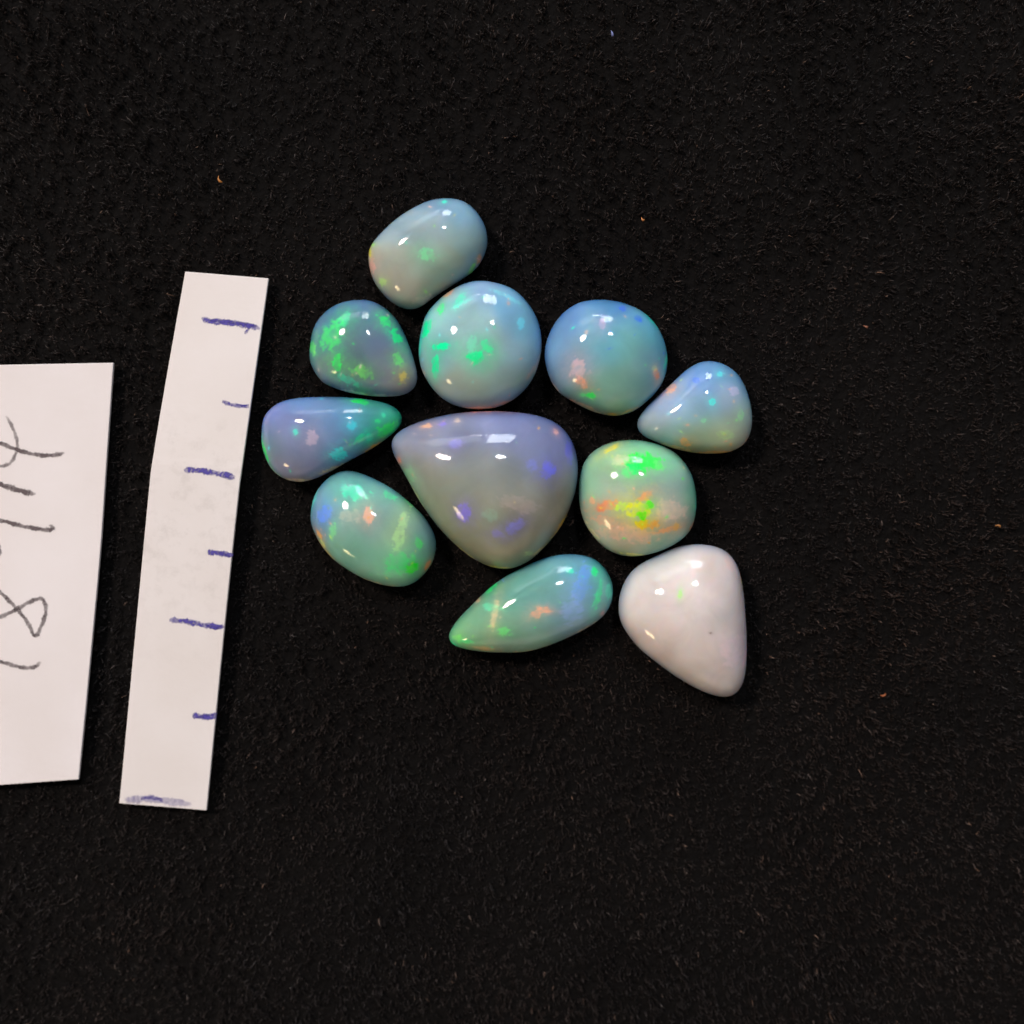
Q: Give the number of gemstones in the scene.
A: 11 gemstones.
